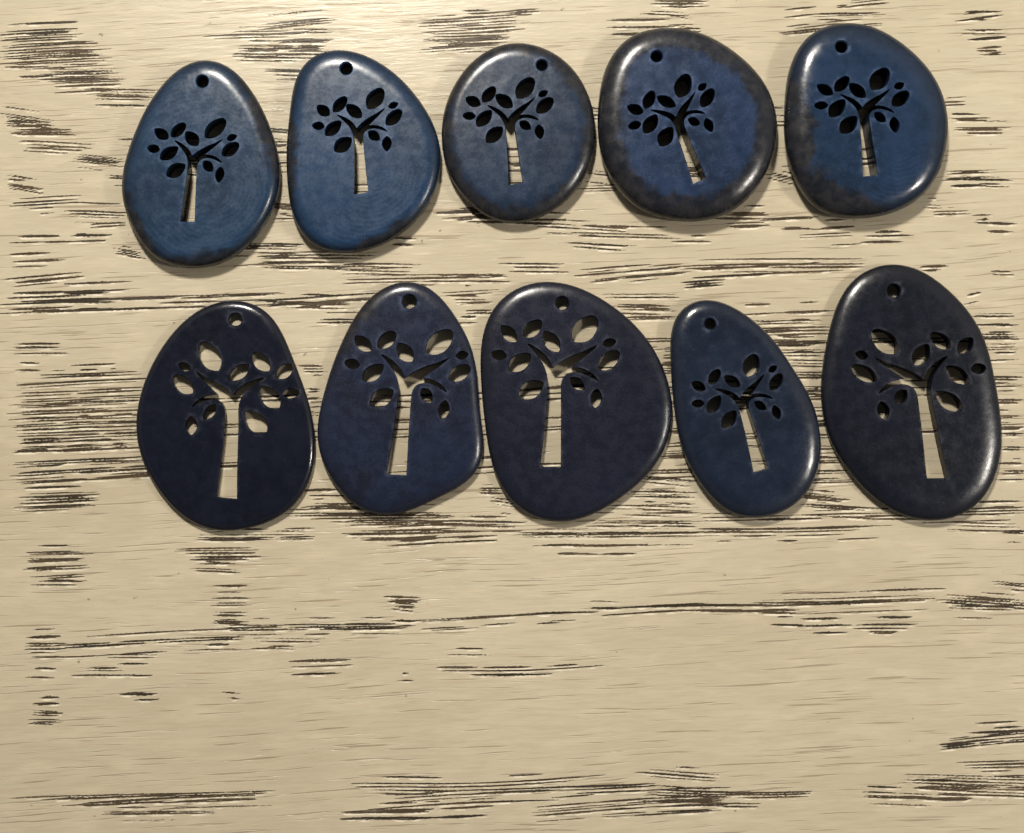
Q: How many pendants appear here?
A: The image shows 10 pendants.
